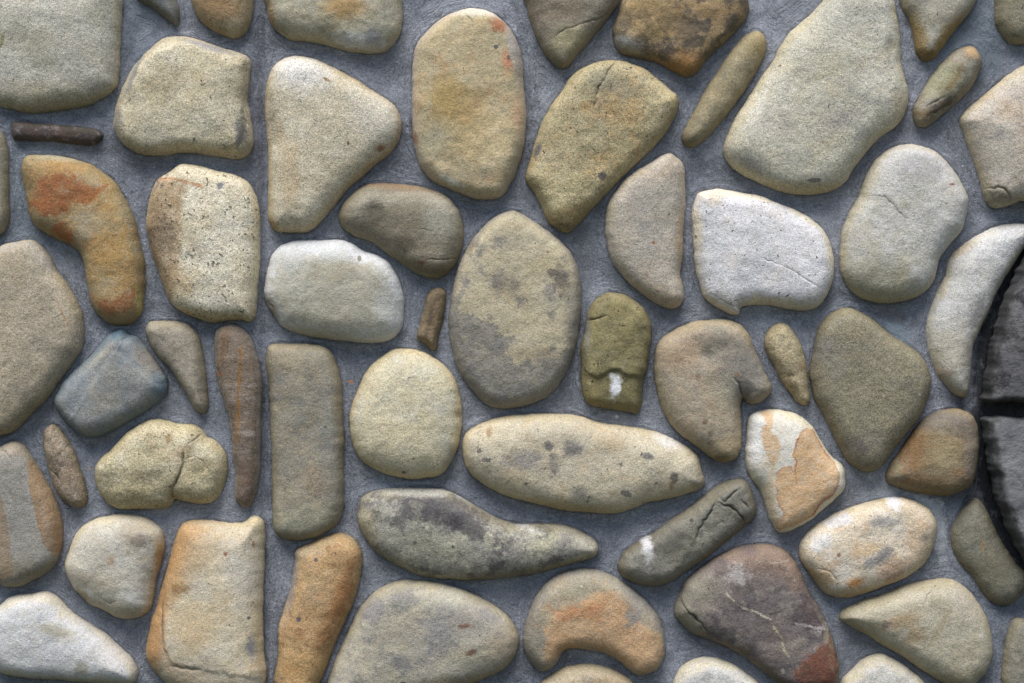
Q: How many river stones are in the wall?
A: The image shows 60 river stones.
